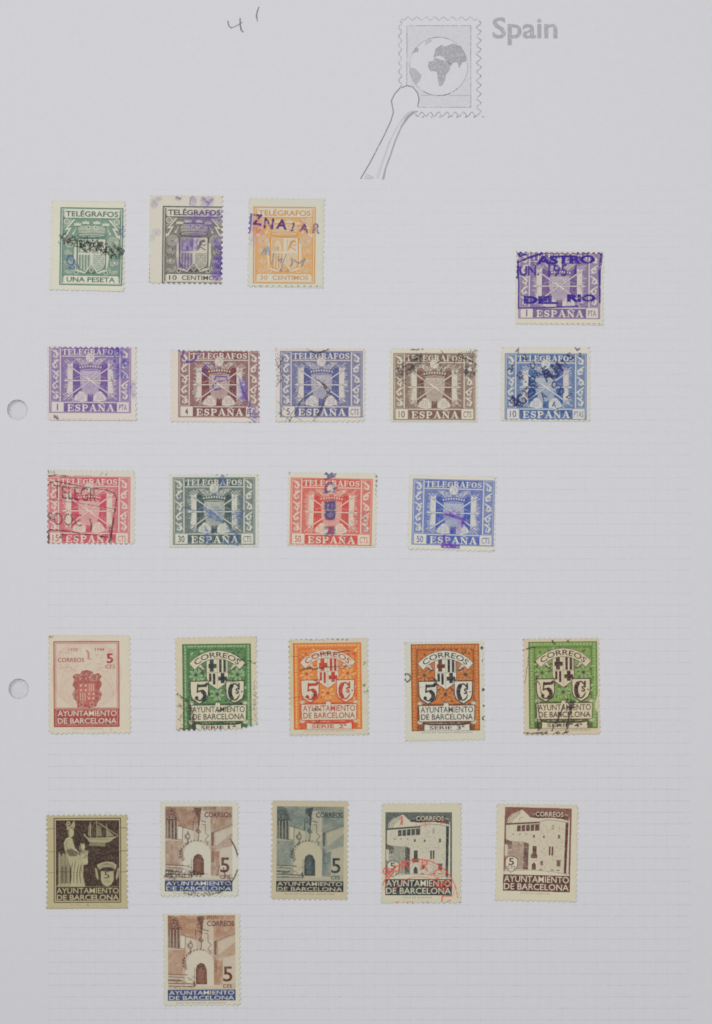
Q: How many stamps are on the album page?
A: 24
